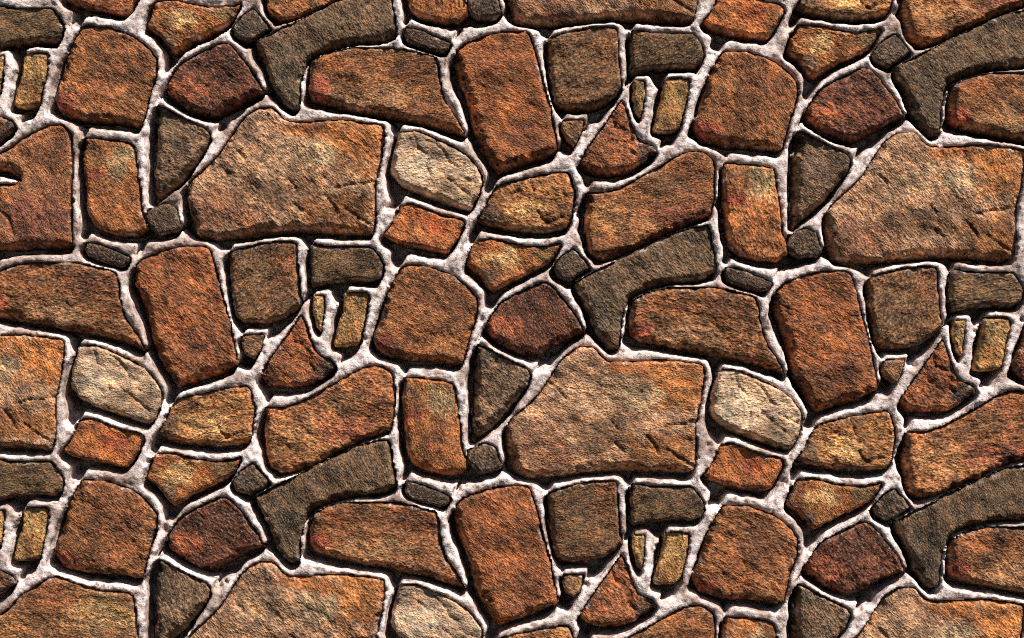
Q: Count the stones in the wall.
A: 115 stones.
